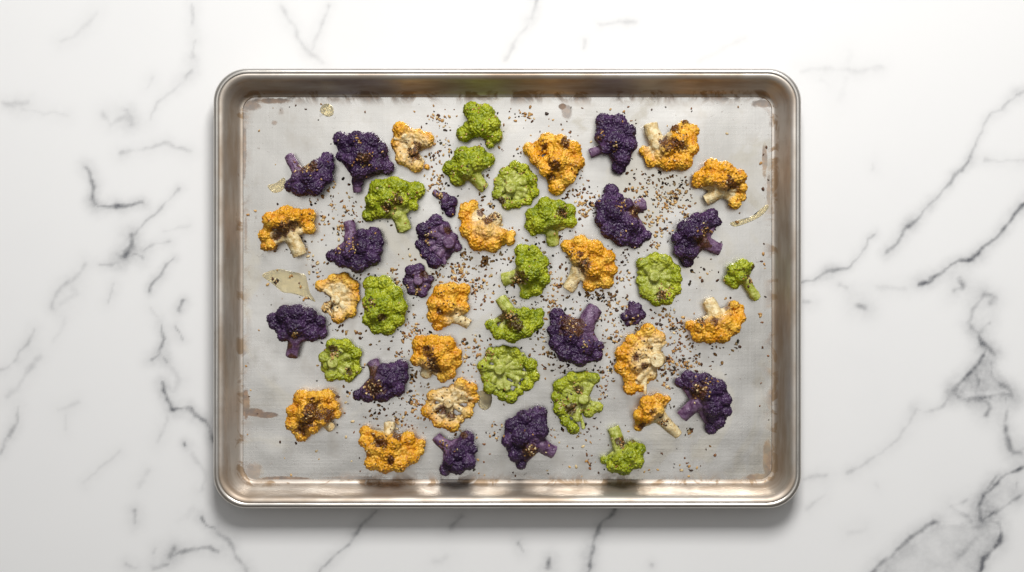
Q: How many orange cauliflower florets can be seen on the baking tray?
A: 16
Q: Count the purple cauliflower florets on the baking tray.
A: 16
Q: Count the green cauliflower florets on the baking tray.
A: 14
